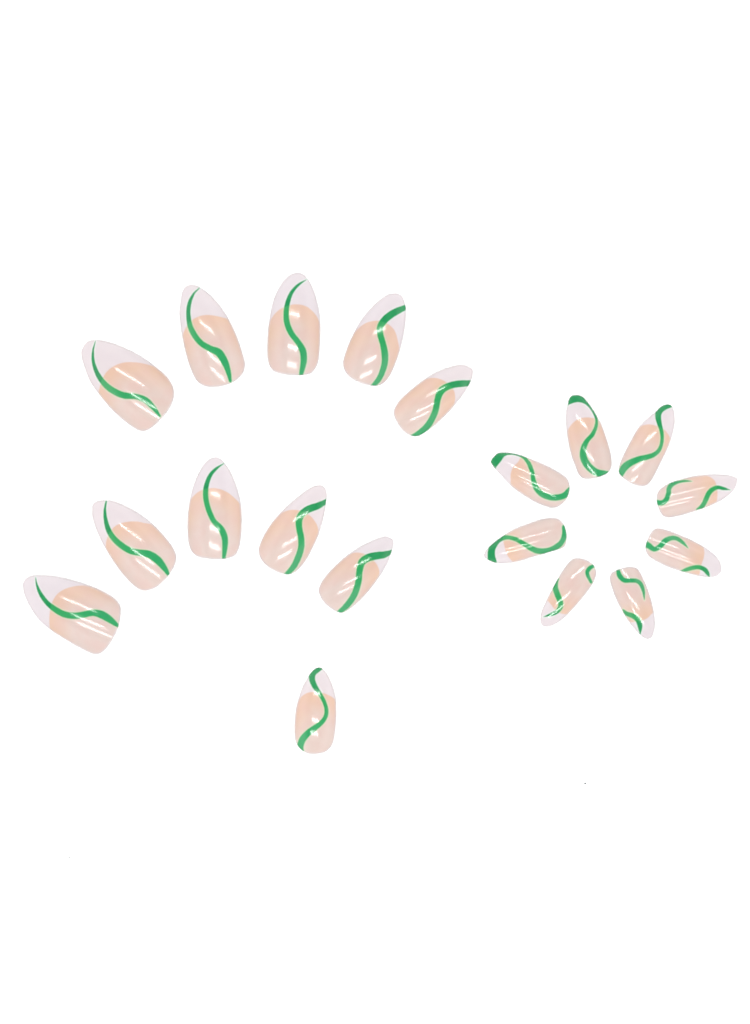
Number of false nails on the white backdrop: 19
